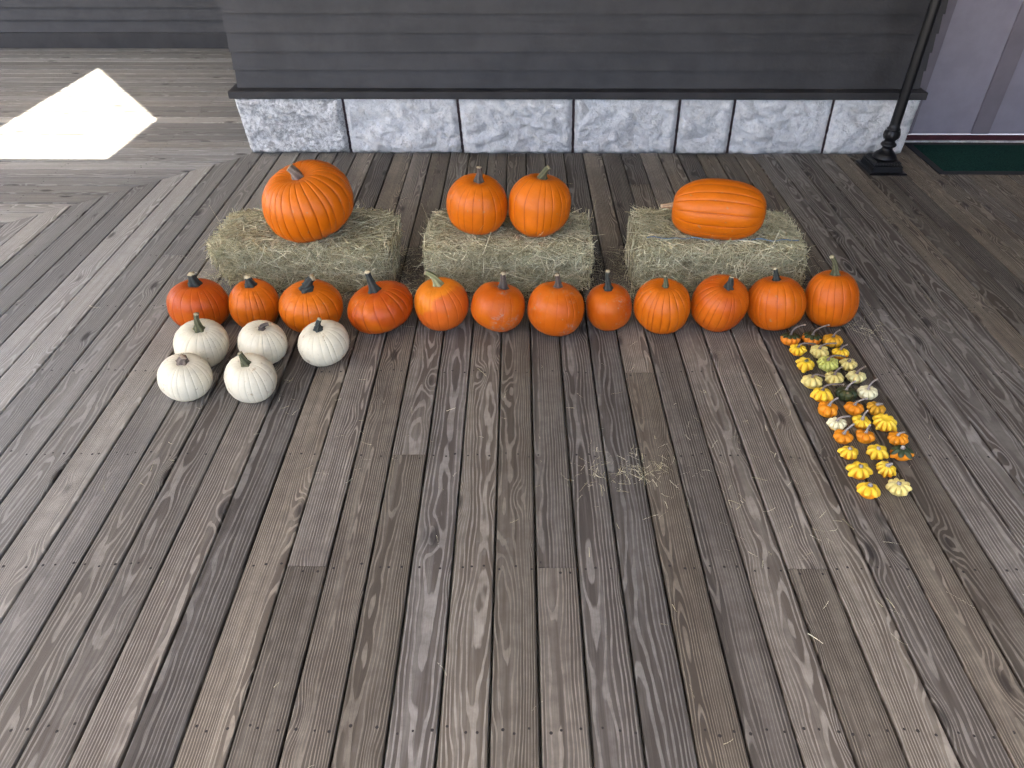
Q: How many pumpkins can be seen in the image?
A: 21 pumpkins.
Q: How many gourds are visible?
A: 31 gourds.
